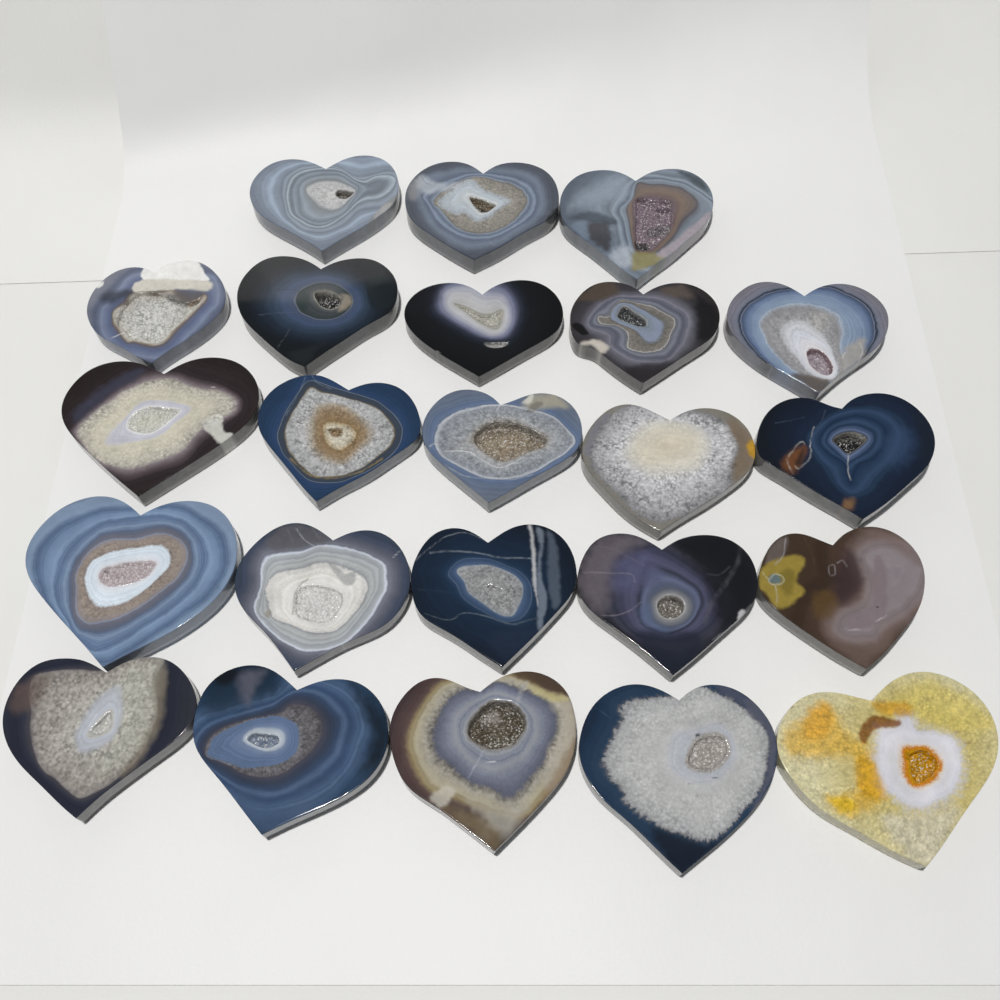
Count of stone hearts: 23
